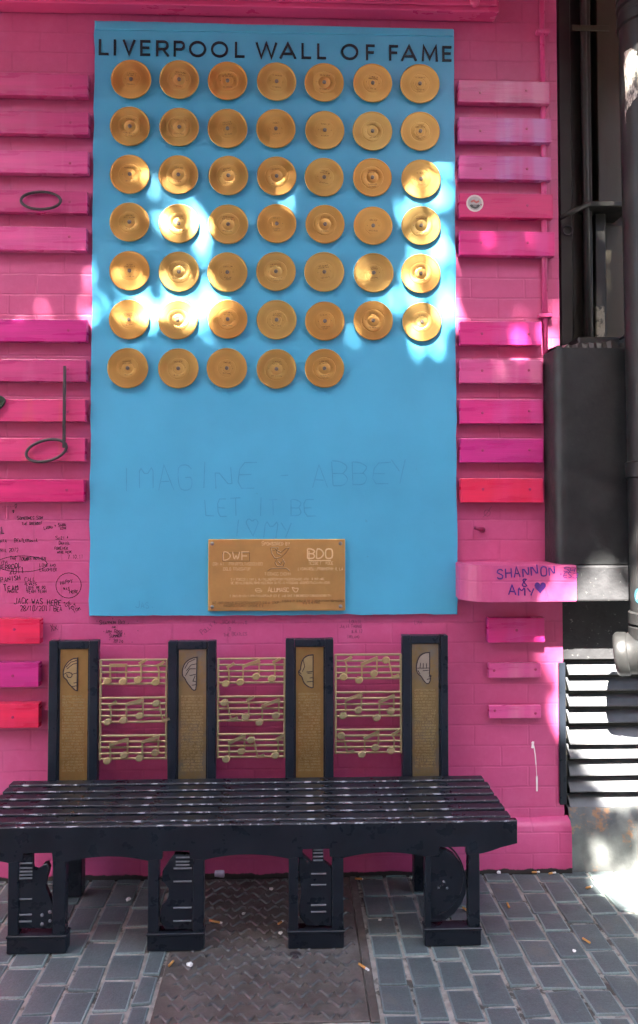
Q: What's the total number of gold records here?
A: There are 47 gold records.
